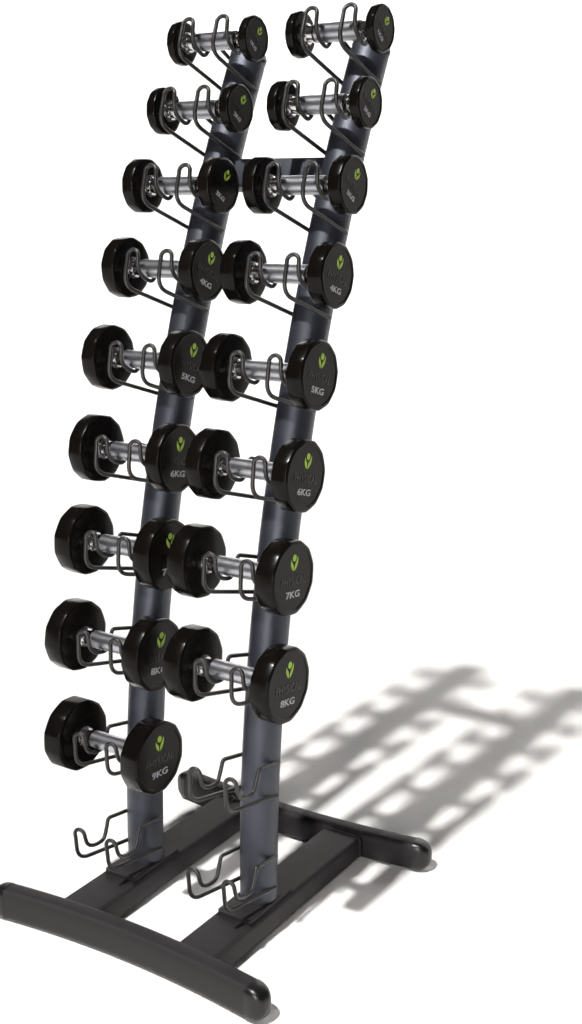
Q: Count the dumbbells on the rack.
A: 17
